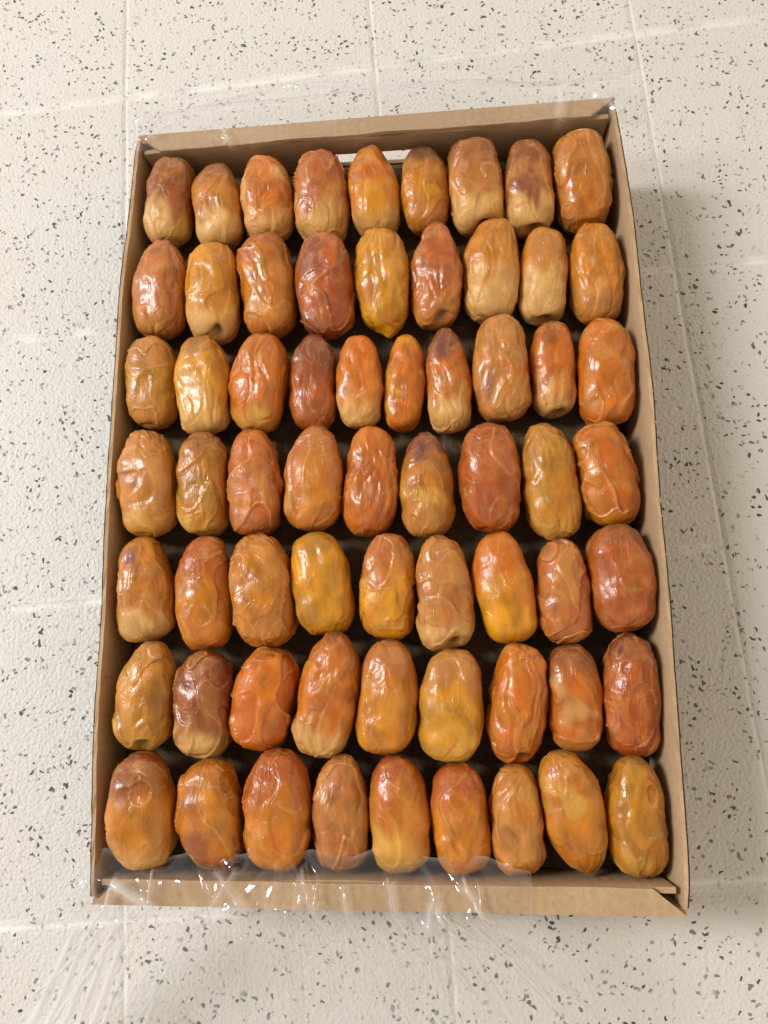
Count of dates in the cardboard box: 64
